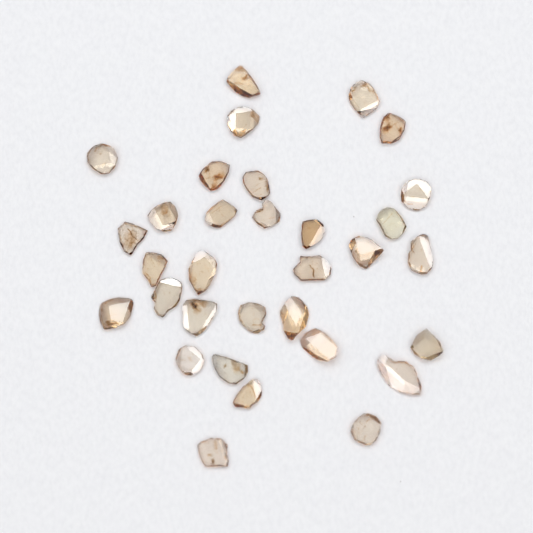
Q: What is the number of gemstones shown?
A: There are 32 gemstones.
